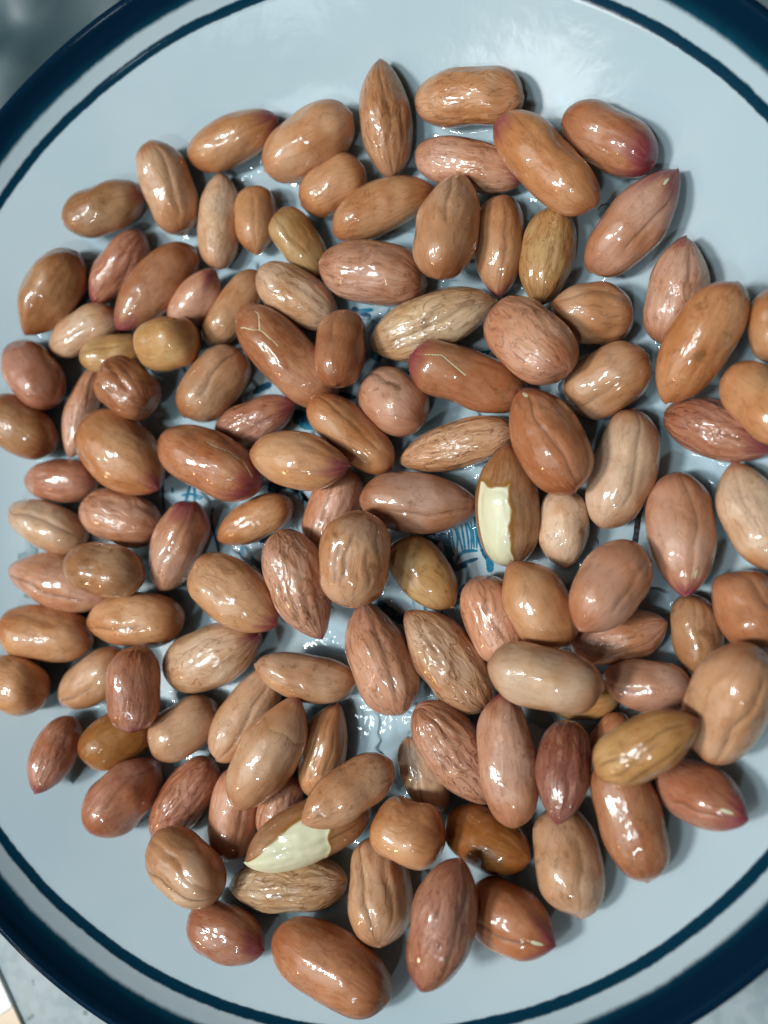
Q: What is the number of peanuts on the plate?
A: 120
